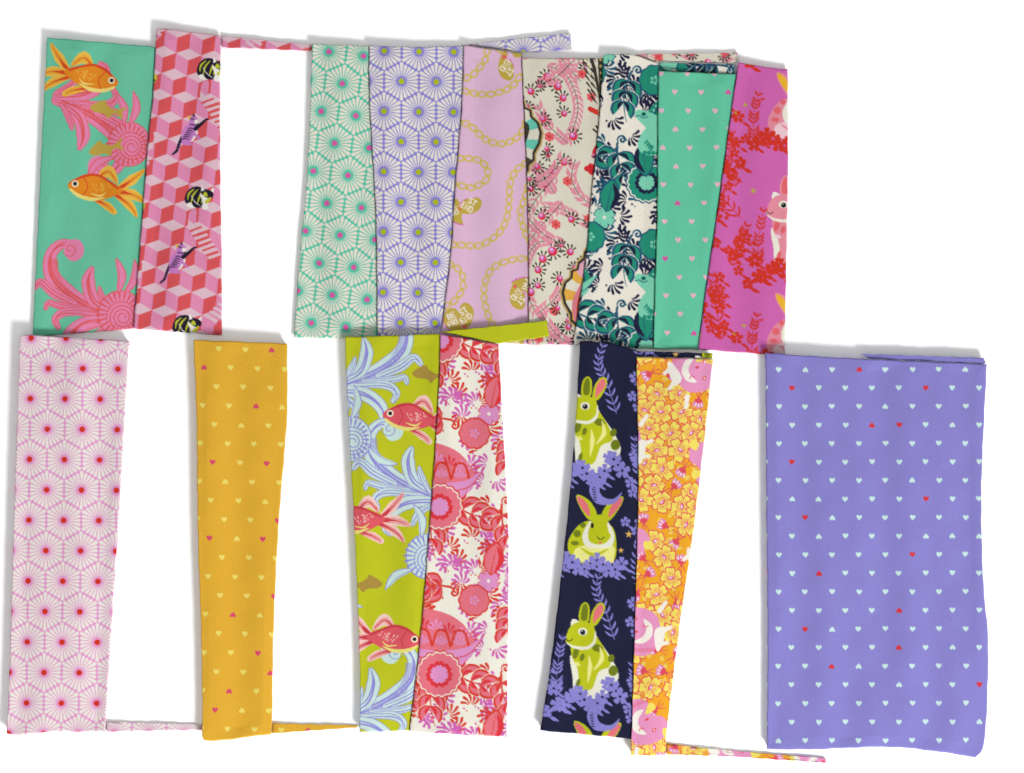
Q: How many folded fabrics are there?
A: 16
